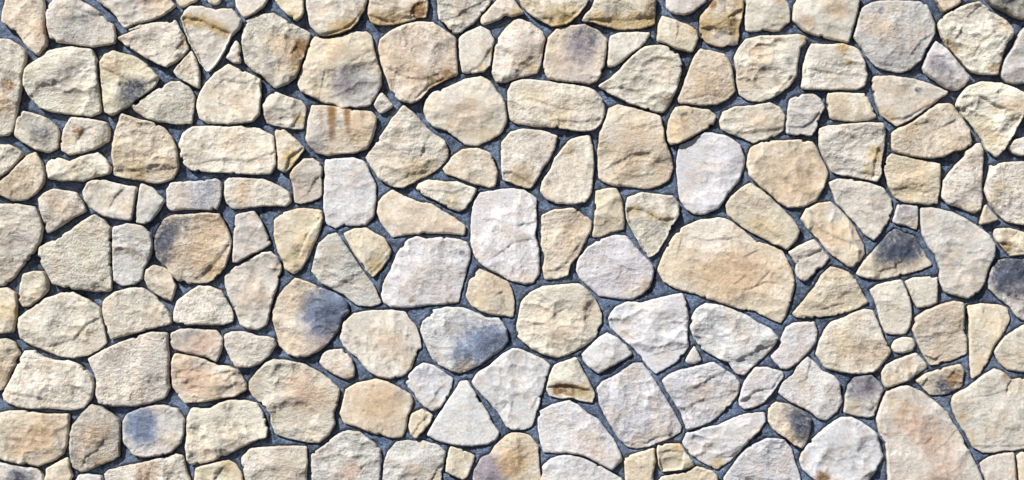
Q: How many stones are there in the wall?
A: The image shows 183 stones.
